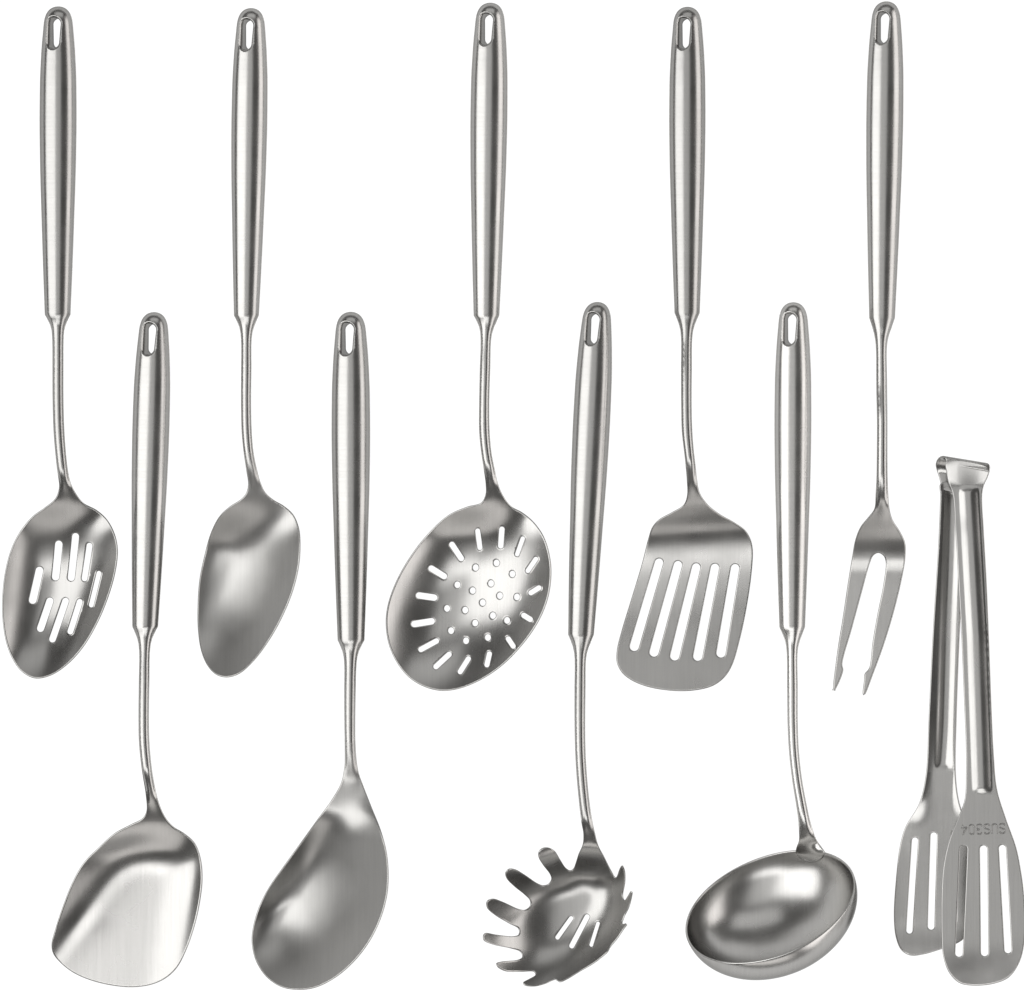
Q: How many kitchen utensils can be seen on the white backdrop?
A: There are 10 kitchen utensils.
